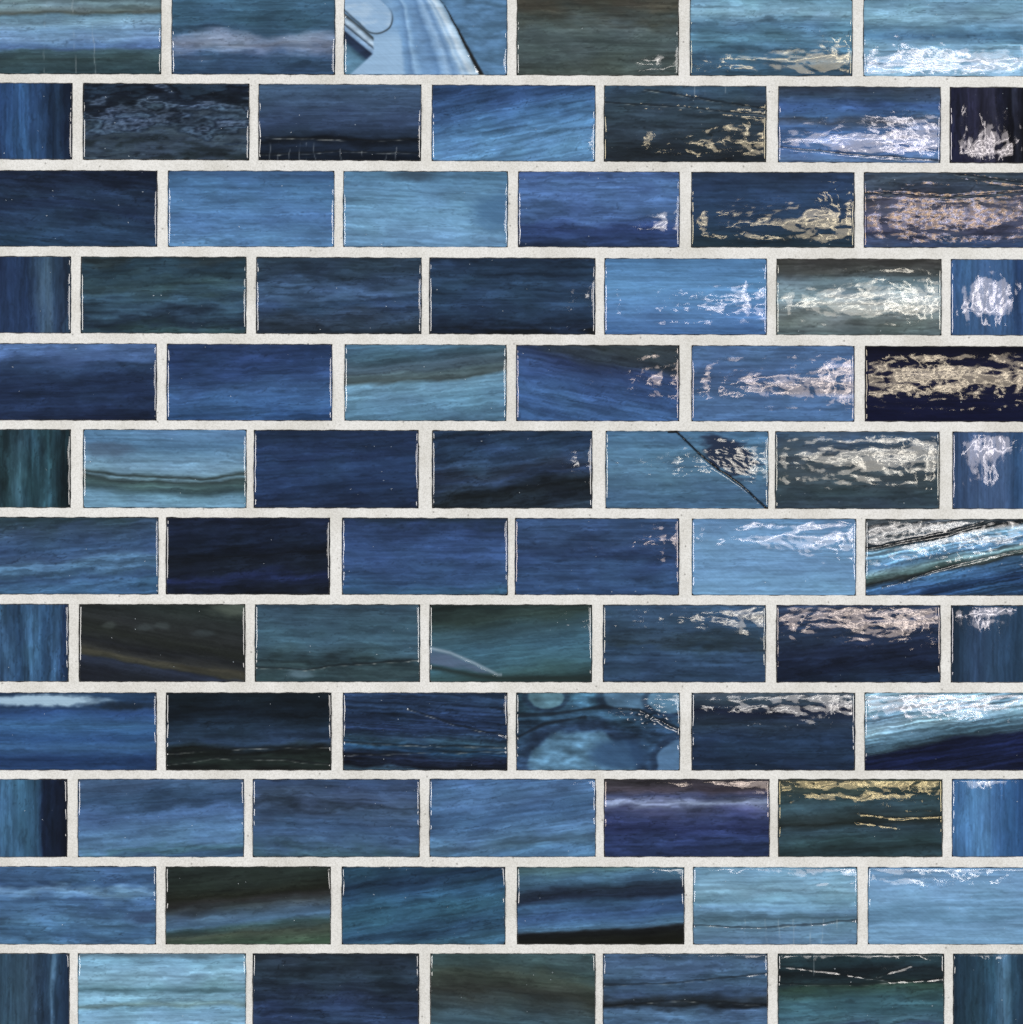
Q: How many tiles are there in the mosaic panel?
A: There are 78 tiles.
